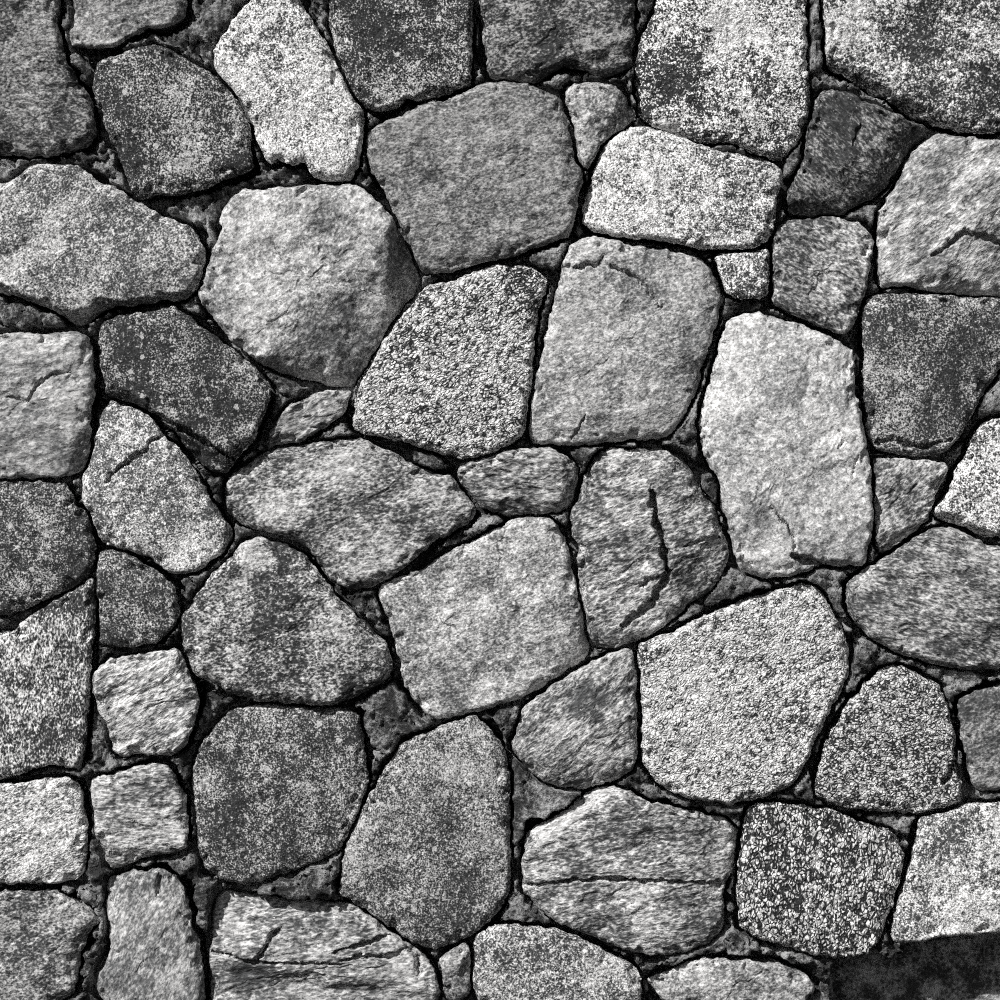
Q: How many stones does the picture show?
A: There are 54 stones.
